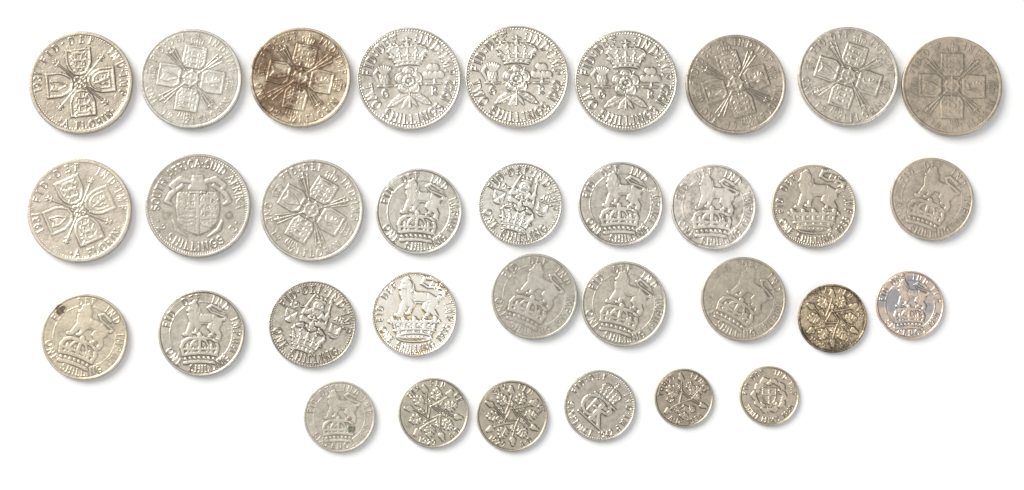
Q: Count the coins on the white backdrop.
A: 33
